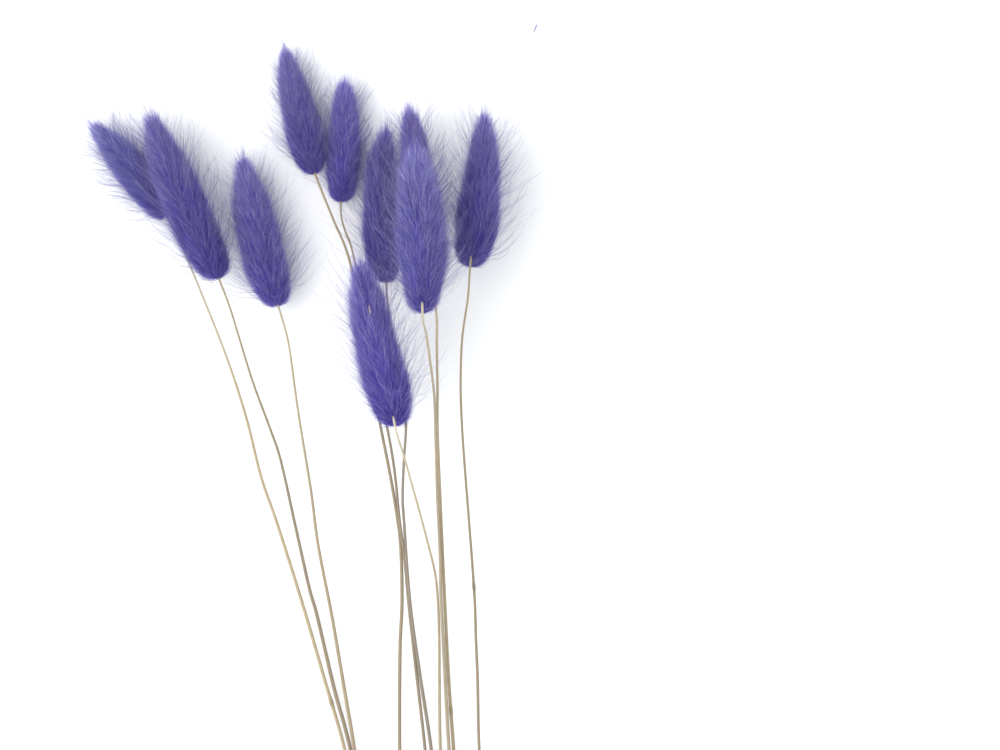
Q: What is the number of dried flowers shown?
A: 10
